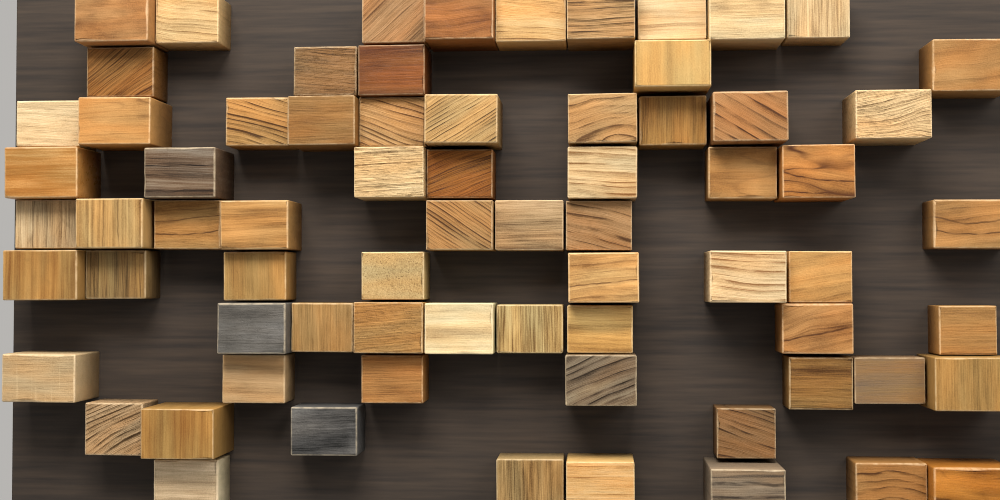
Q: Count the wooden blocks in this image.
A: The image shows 71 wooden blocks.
